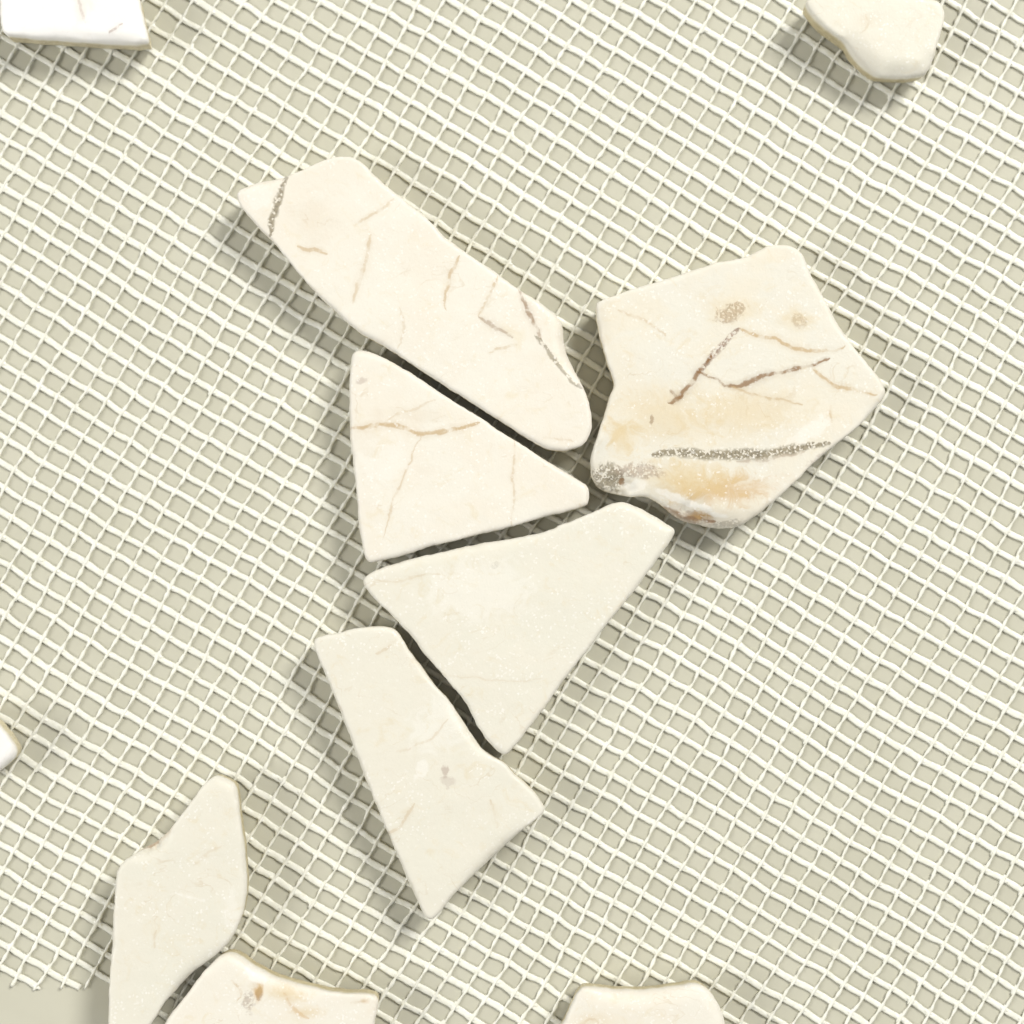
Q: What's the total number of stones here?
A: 11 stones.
